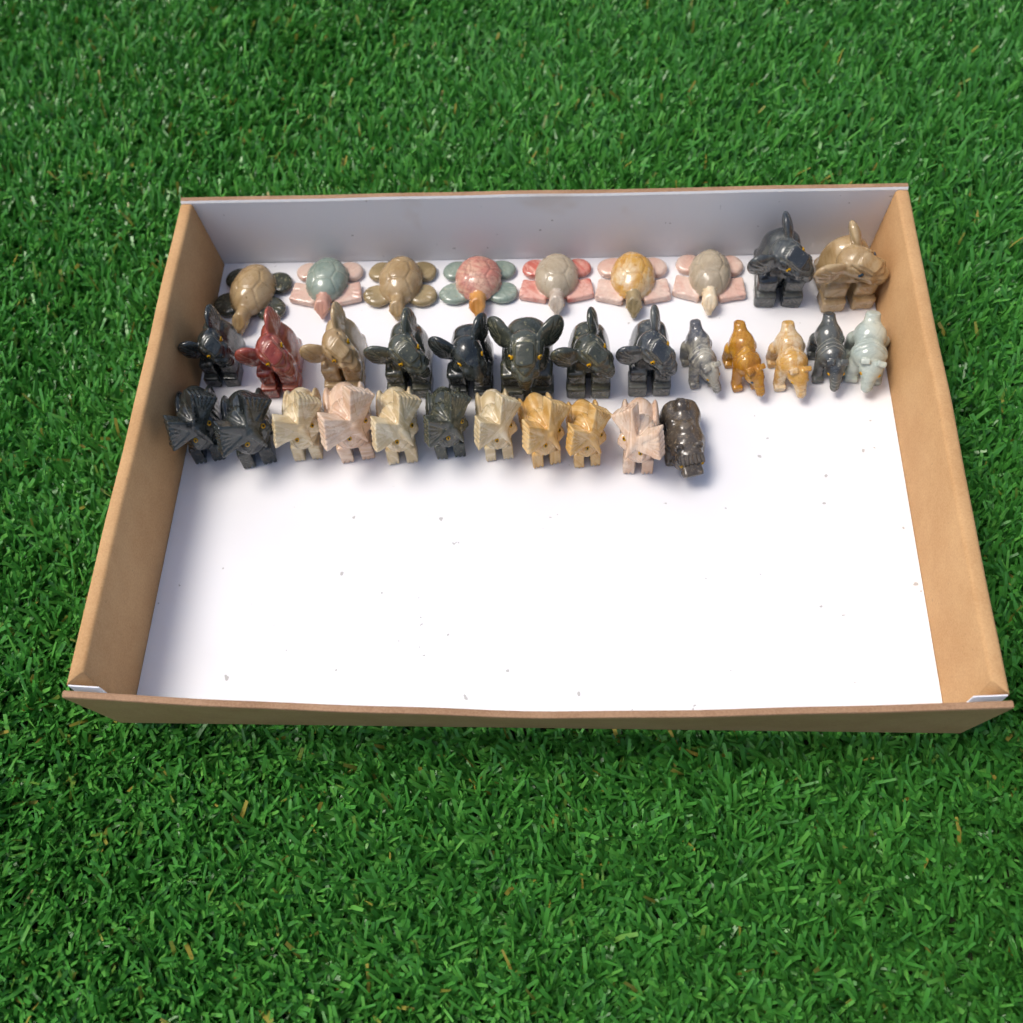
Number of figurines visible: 33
